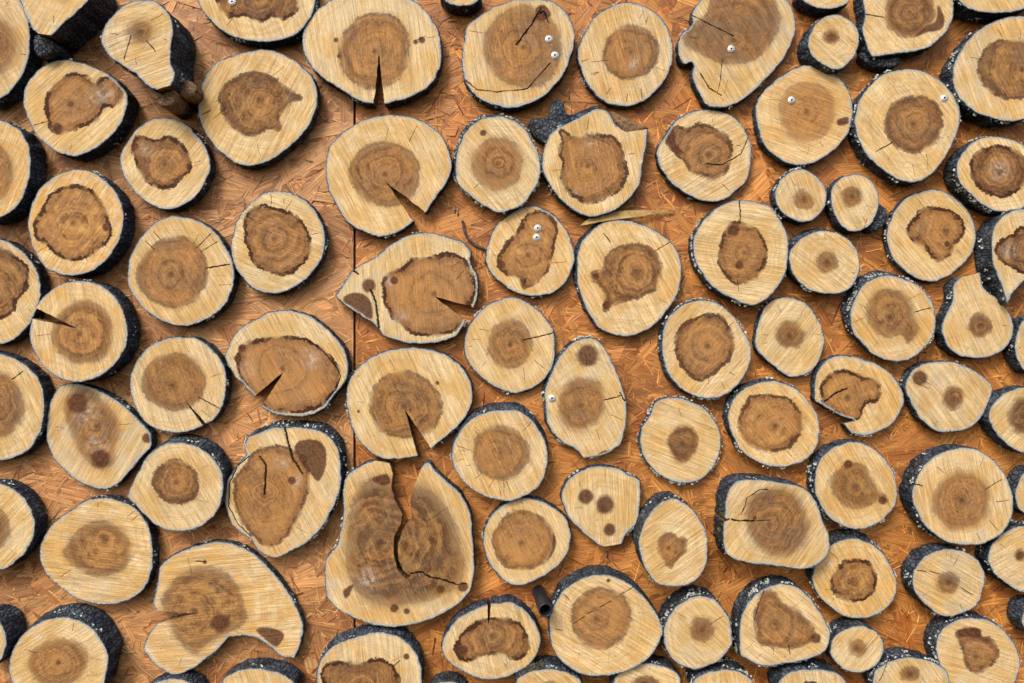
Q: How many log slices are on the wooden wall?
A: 91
